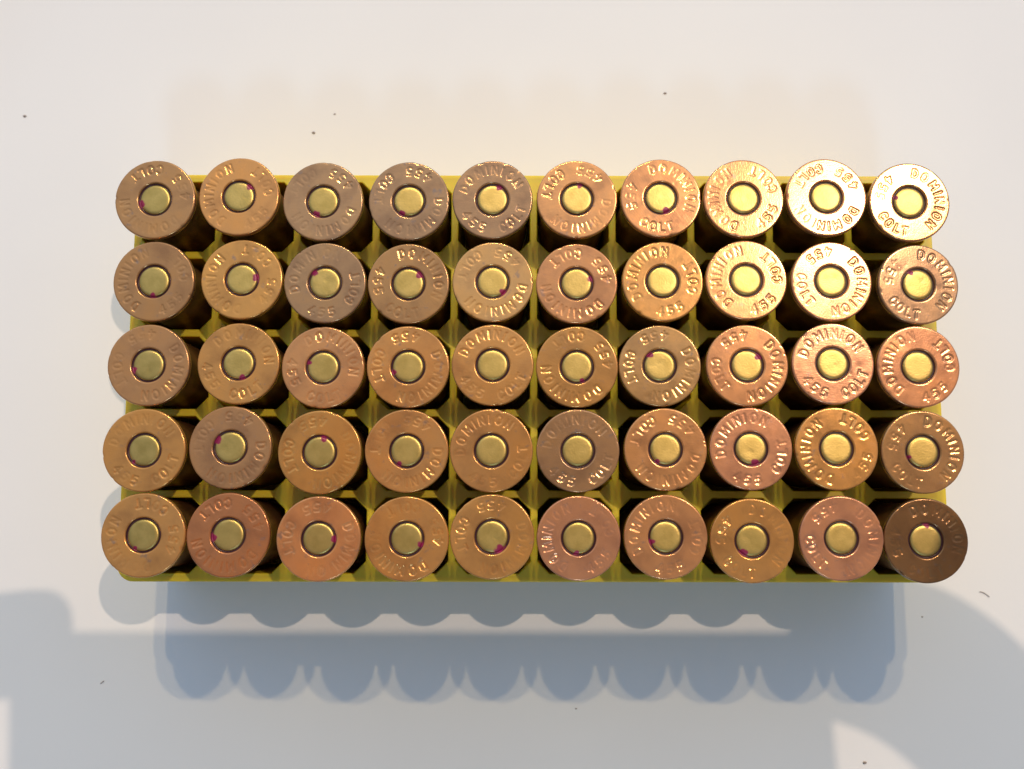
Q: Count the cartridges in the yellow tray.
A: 50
